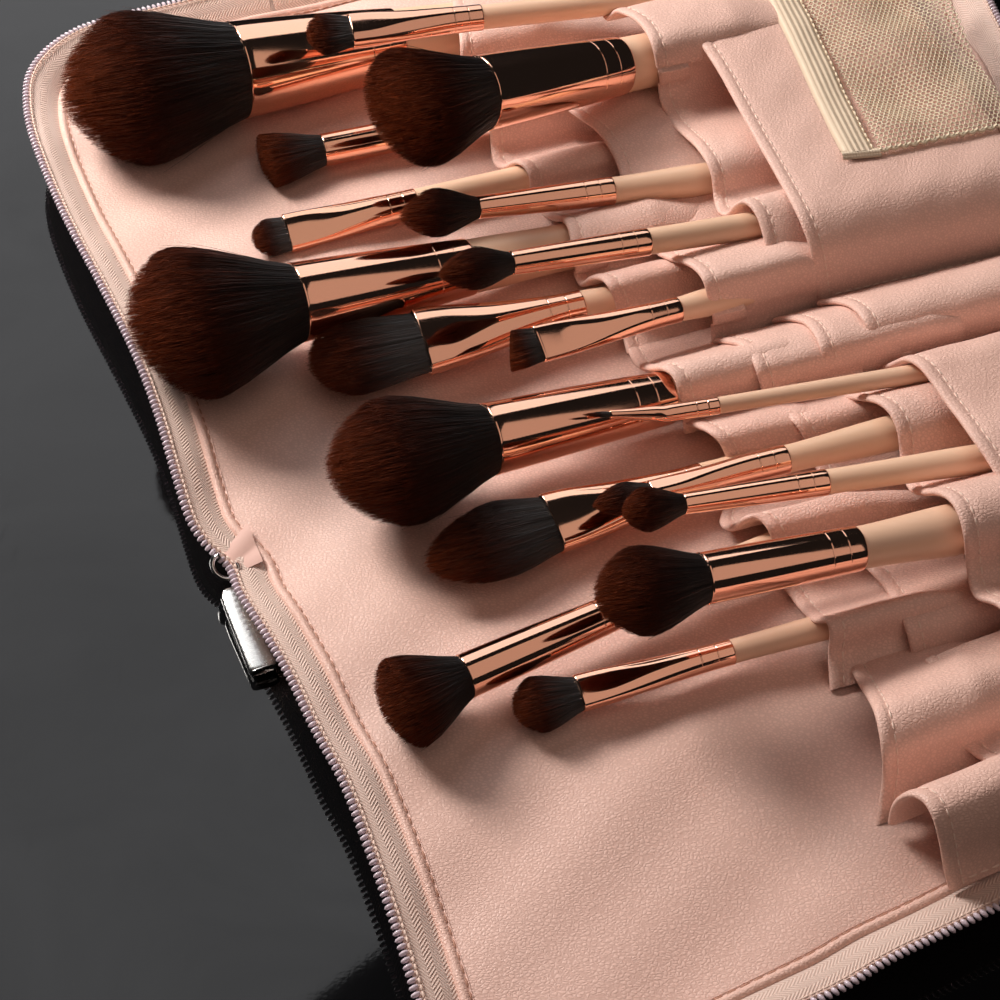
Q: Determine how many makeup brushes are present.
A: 18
